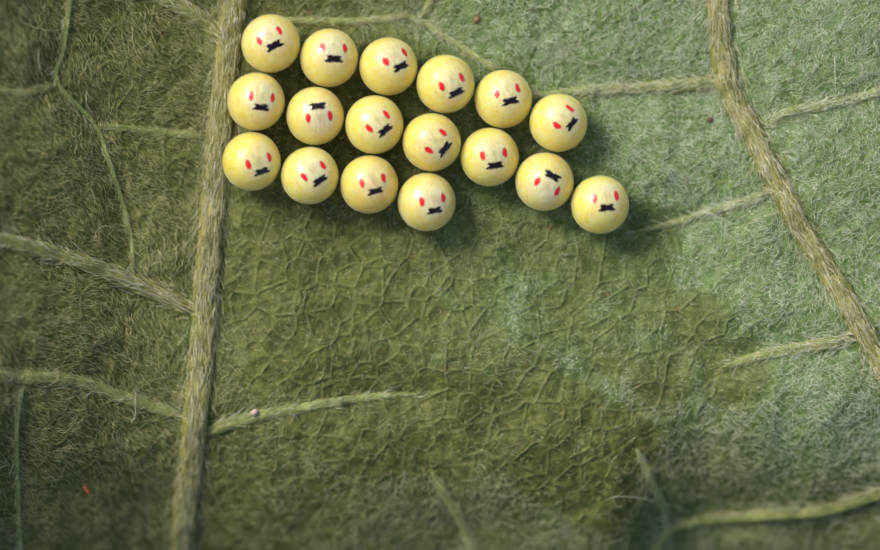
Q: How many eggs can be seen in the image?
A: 17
